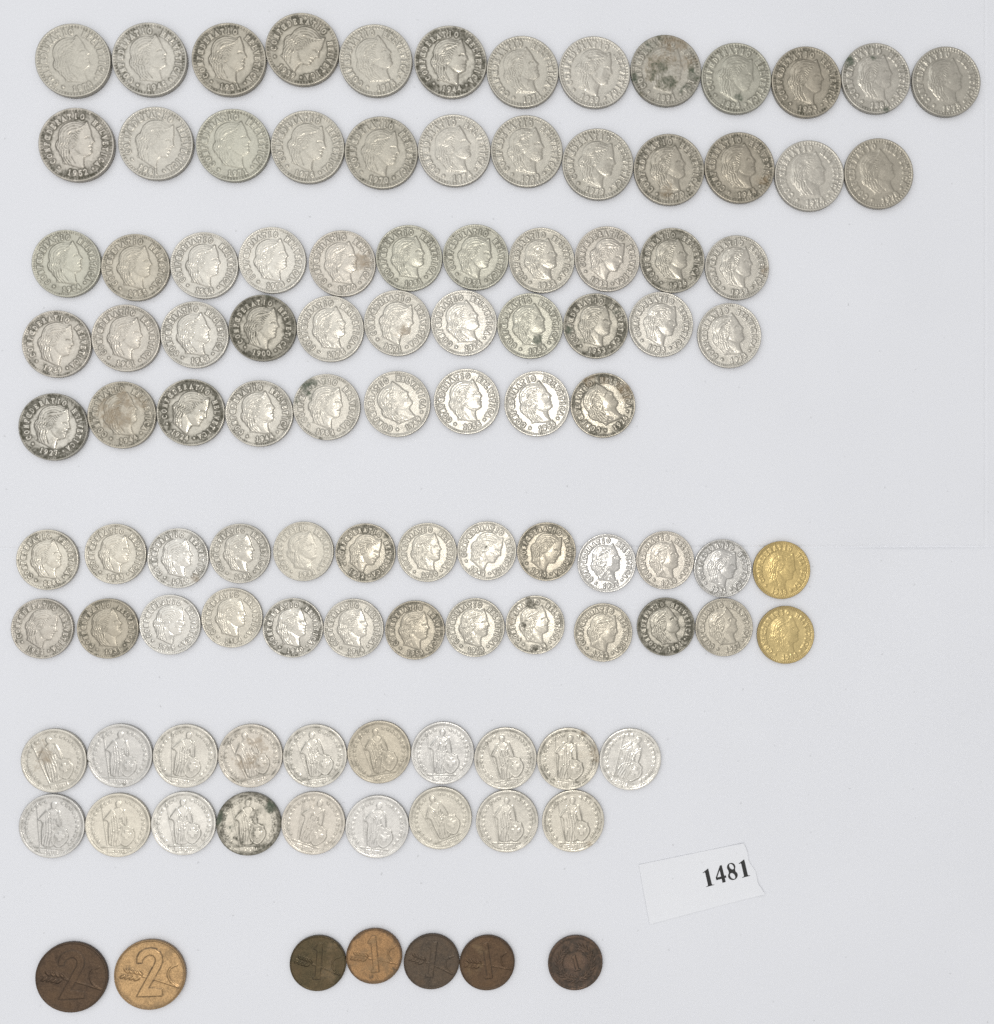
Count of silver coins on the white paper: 99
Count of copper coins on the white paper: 7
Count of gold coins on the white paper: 2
